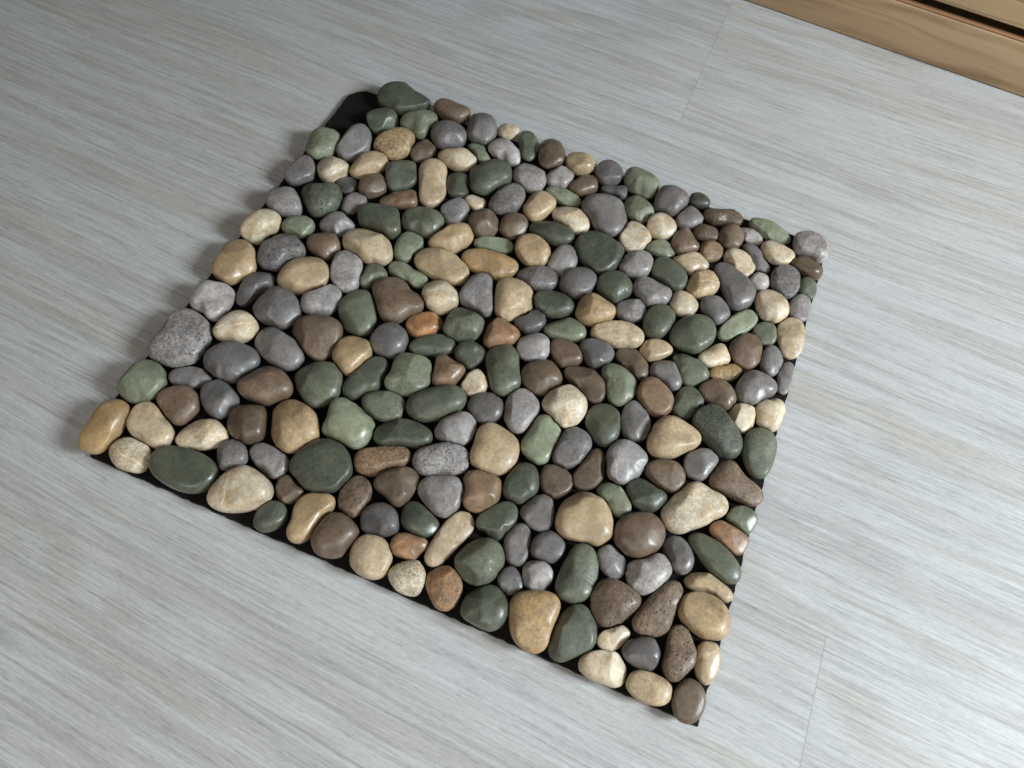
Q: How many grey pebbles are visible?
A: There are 73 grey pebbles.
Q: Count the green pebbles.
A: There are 68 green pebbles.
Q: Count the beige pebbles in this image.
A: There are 61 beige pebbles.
